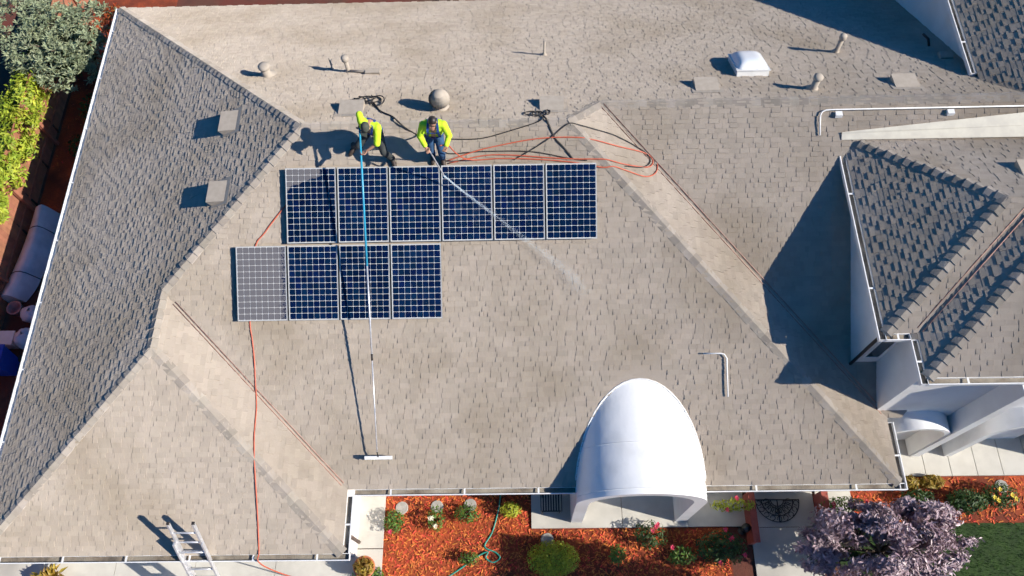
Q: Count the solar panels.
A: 10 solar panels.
